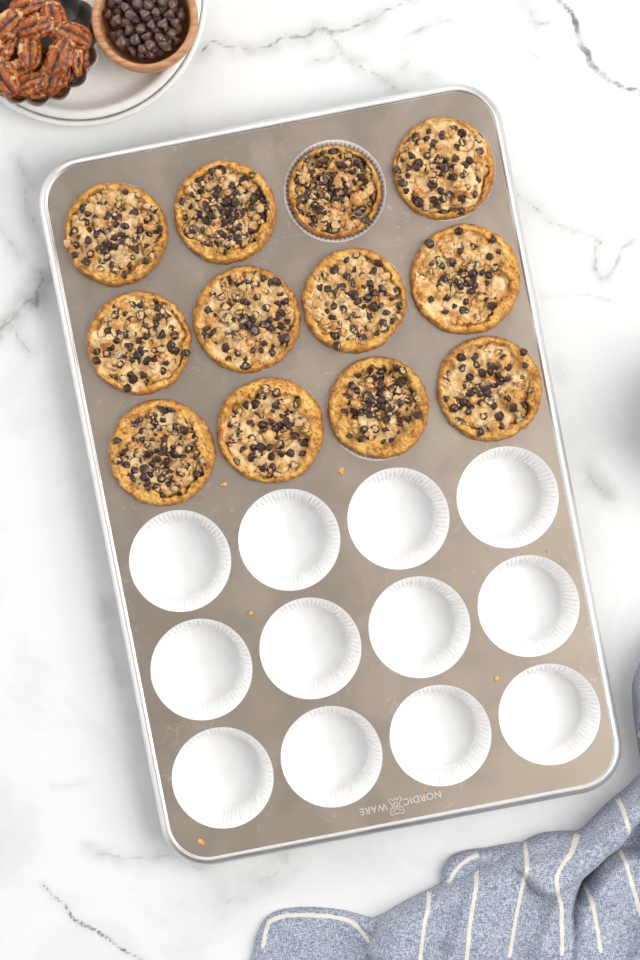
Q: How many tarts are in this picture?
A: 12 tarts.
